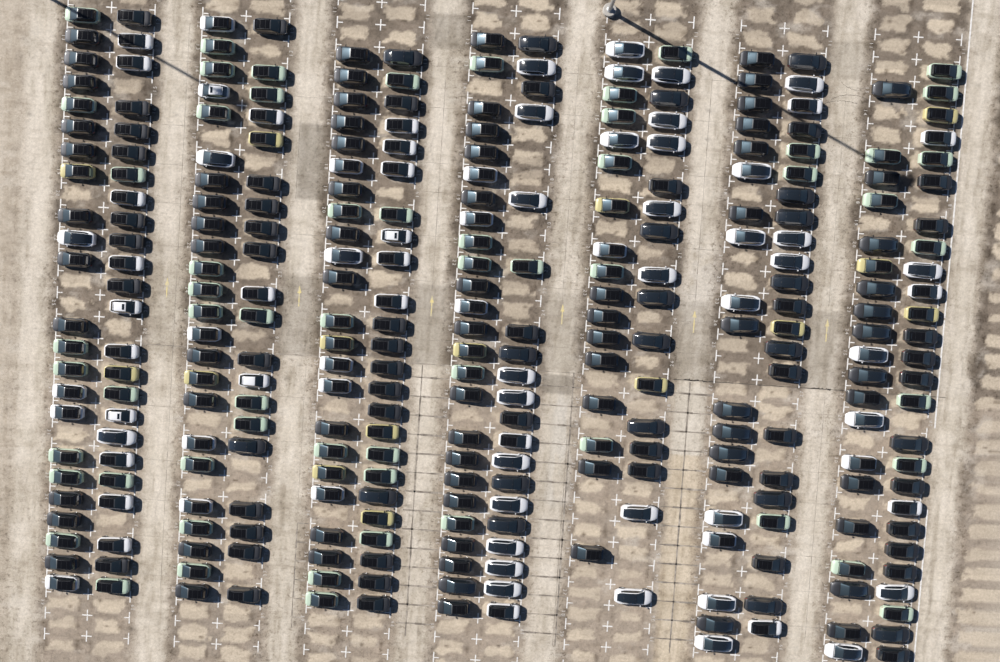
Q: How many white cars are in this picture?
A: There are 82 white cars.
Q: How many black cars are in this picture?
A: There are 147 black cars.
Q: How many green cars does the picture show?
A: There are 60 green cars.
